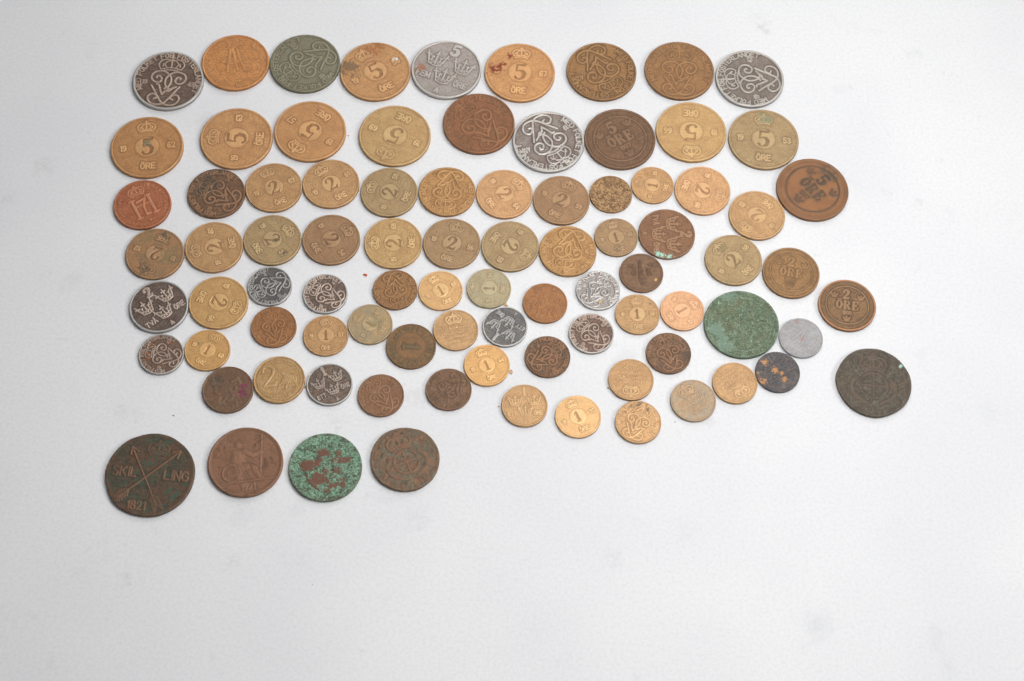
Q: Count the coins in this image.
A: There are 87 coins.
